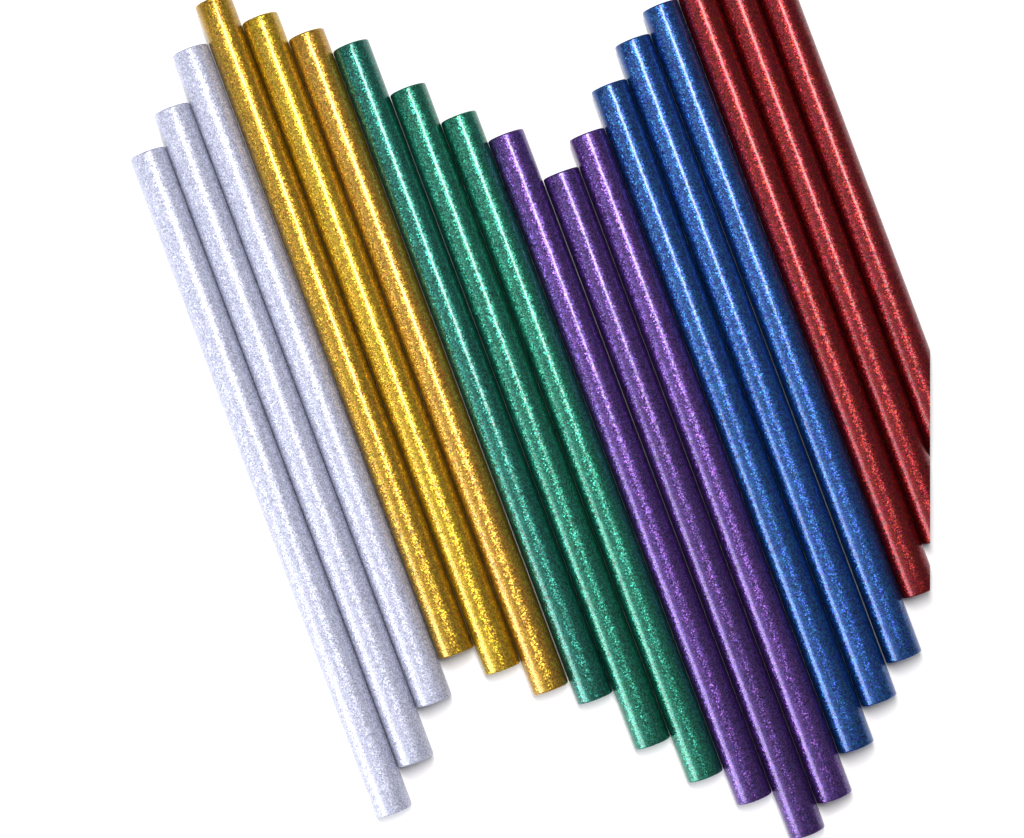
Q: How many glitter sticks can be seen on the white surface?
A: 18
